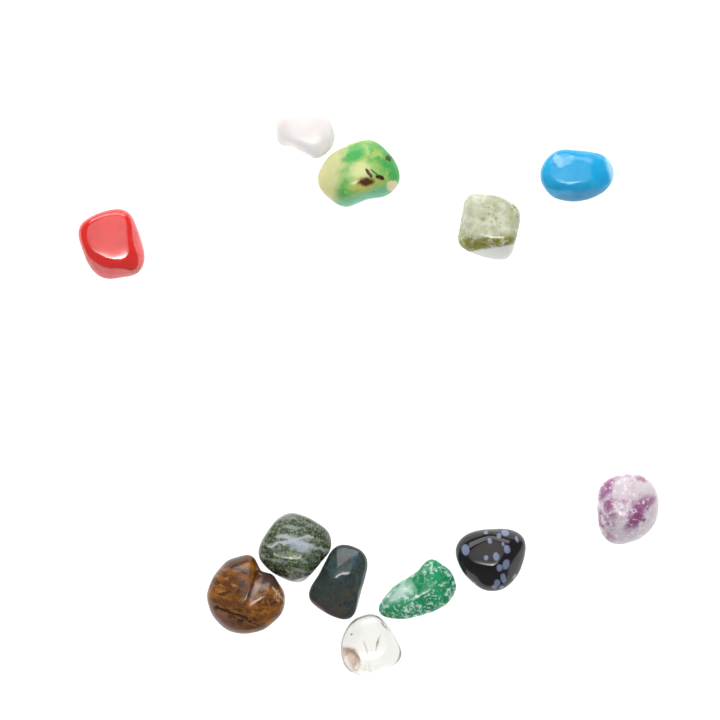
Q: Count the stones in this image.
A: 12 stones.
